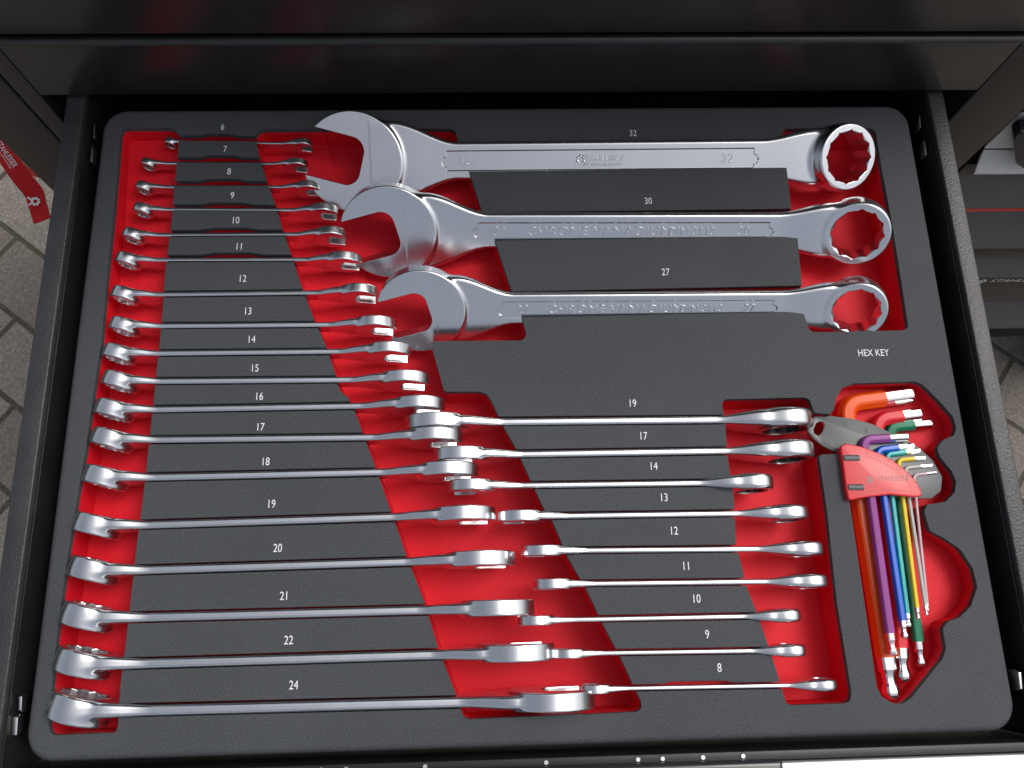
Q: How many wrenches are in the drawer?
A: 30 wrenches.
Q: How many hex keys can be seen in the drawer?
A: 9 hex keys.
